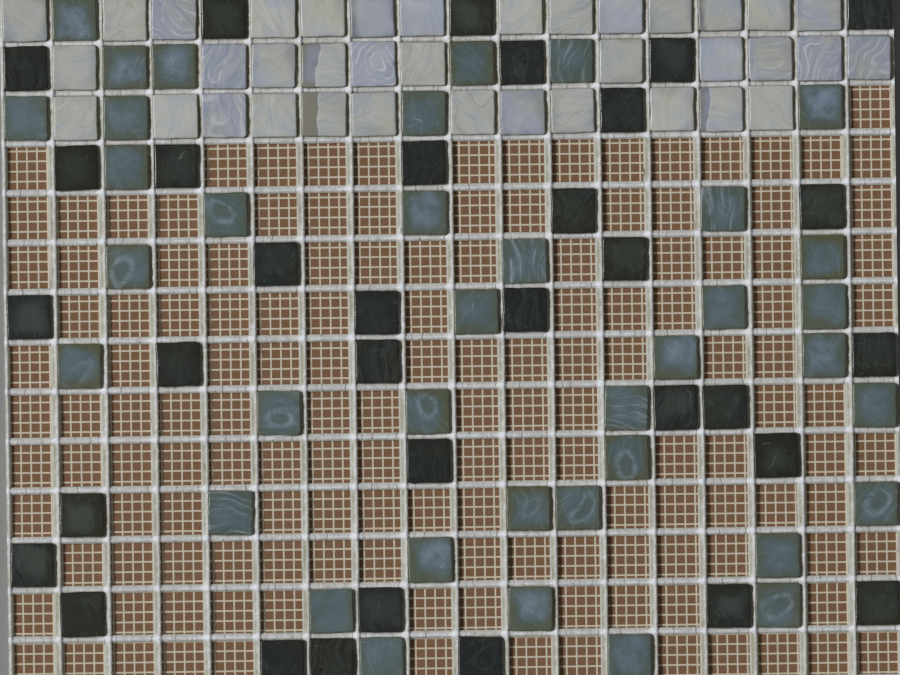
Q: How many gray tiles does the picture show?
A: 37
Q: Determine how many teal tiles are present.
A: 38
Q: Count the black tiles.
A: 33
